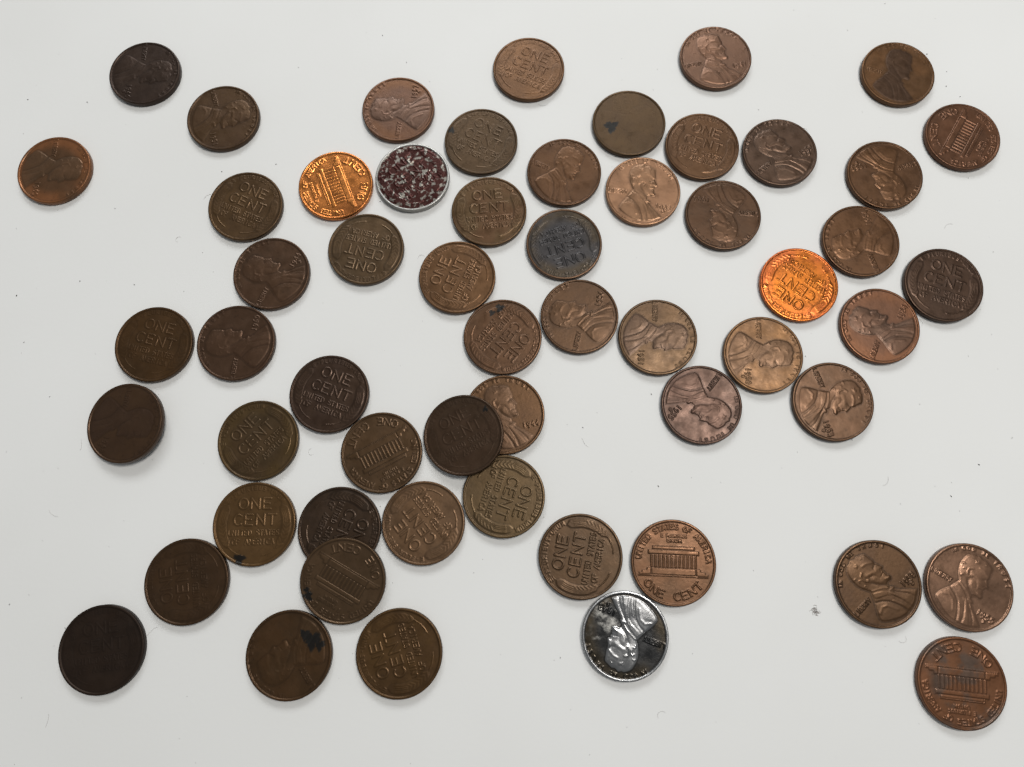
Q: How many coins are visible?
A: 57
